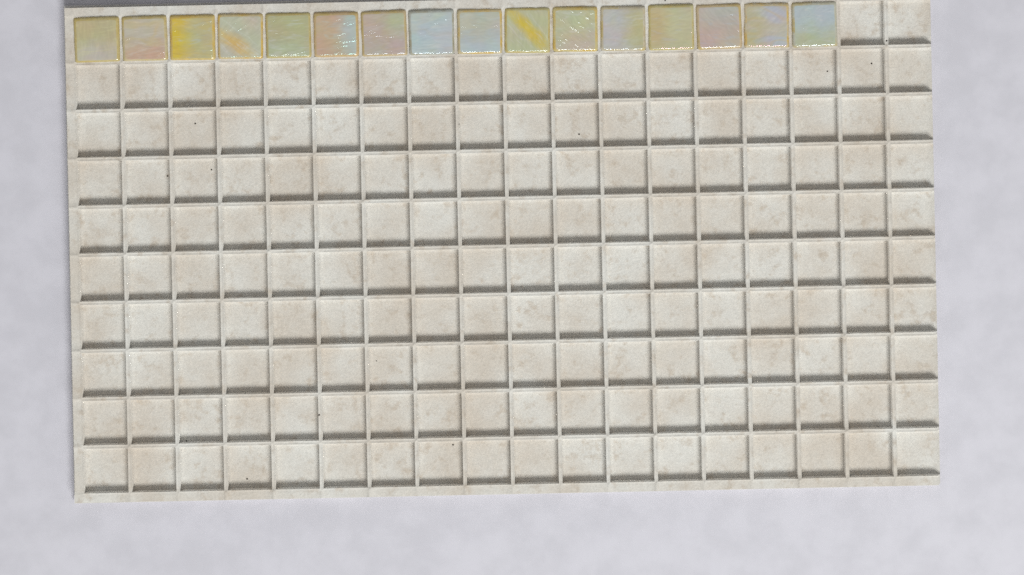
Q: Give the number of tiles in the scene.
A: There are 16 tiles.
